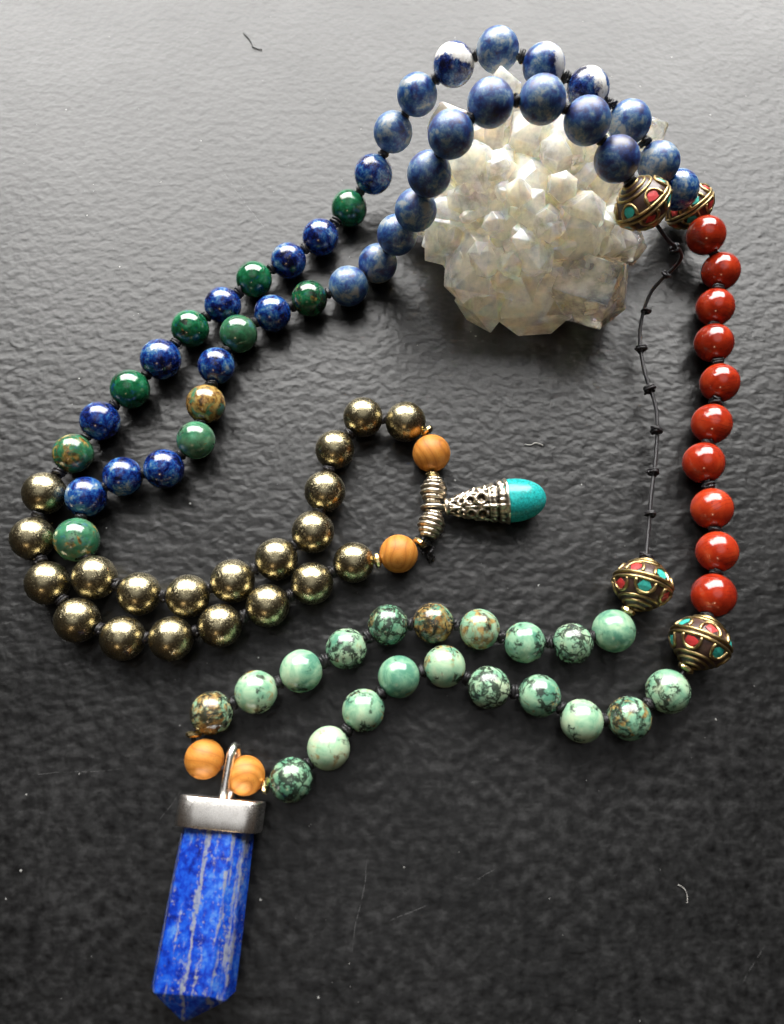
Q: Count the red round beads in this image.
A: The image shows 10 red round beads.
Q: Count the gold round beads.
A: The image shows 20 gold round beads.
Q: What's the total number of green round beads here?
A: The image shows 30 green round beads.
